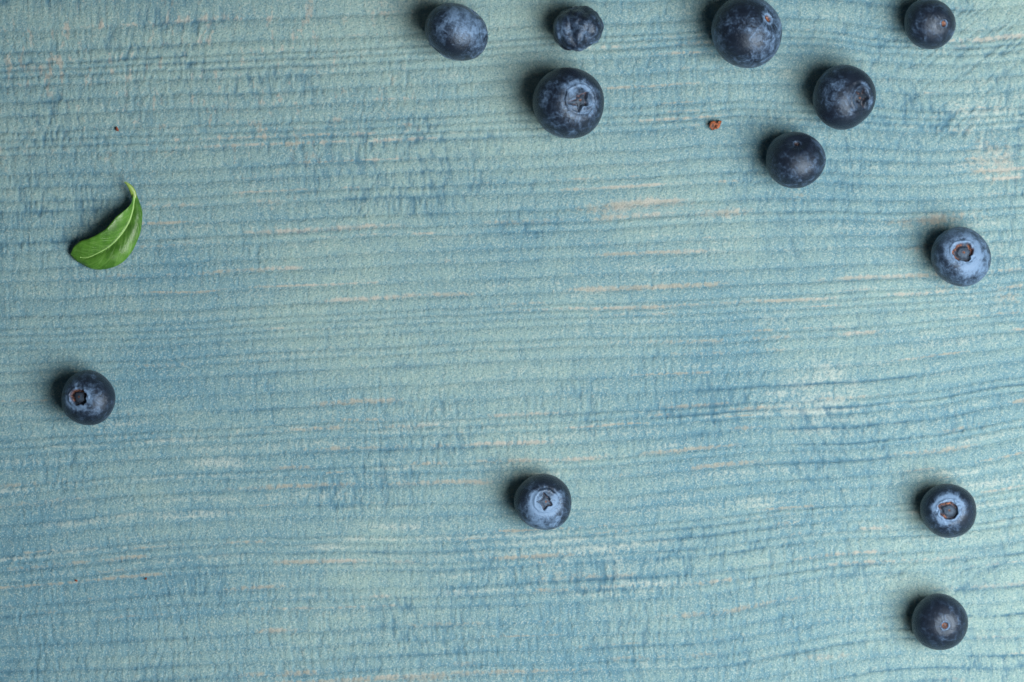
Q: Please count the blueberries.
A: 12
